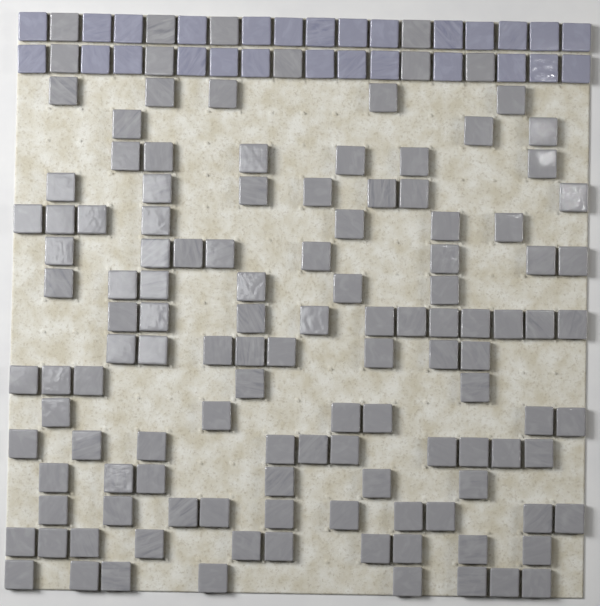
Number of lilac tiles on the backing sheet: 27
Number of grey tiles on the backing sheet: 125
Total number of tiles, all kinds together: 152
